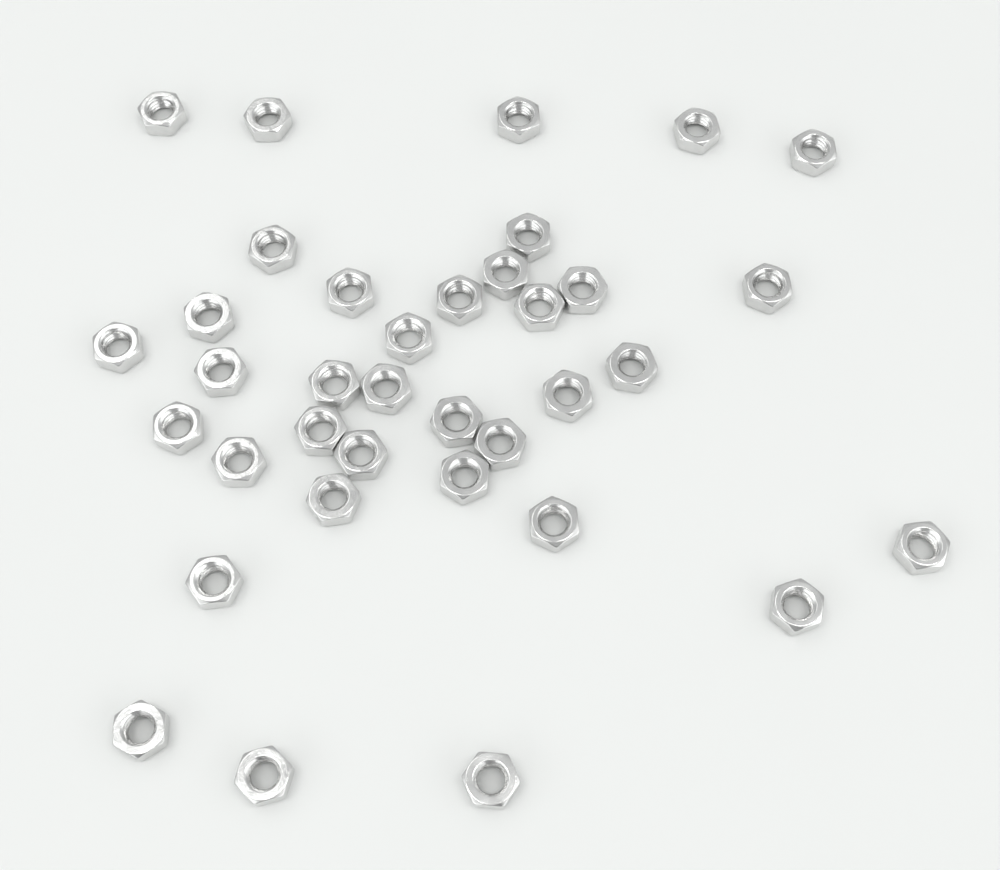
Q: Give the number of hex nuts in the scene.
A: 36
